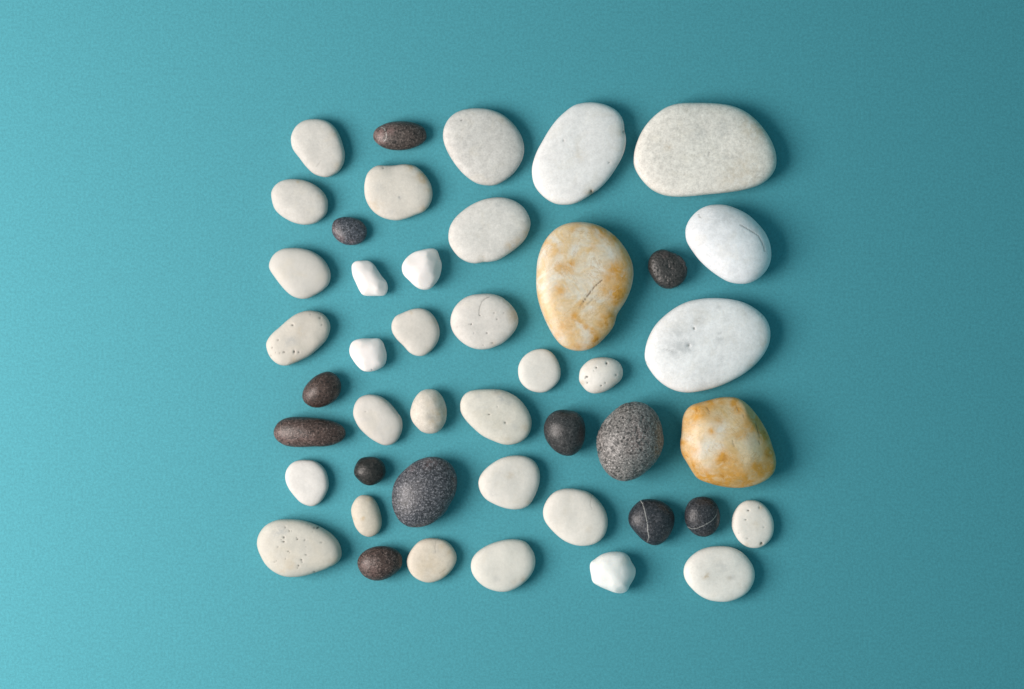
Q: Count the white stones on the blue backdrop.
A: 31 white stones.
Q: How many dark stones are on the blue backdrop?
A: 12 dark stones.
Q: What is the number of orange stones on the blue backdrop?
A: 2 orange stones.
